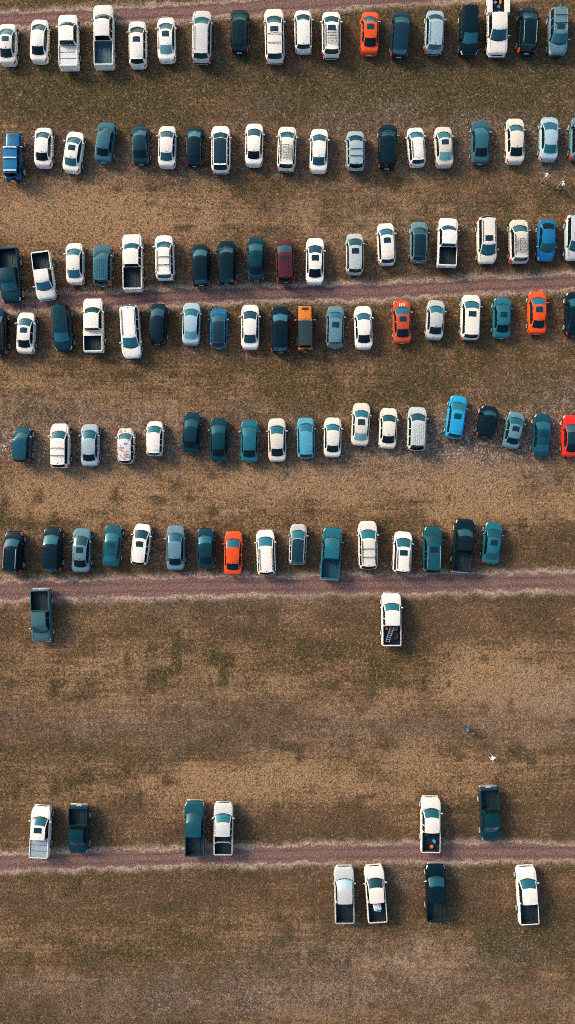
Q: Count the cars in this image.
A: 100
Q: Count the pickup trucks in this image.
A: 22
